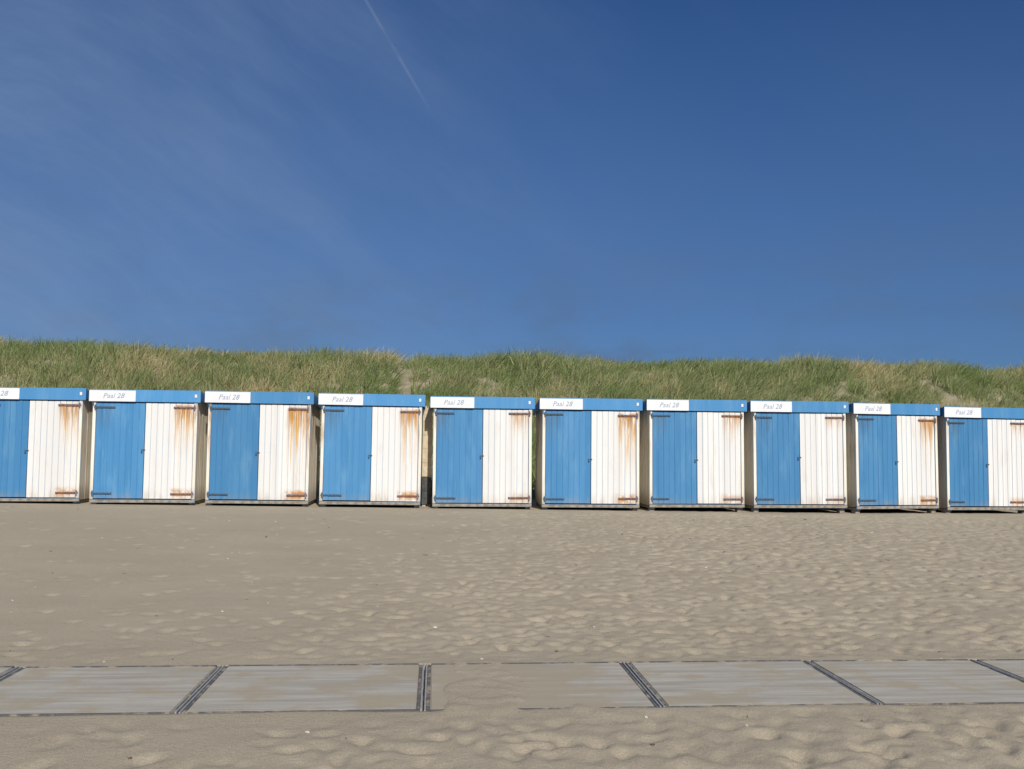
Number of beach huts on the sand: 10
